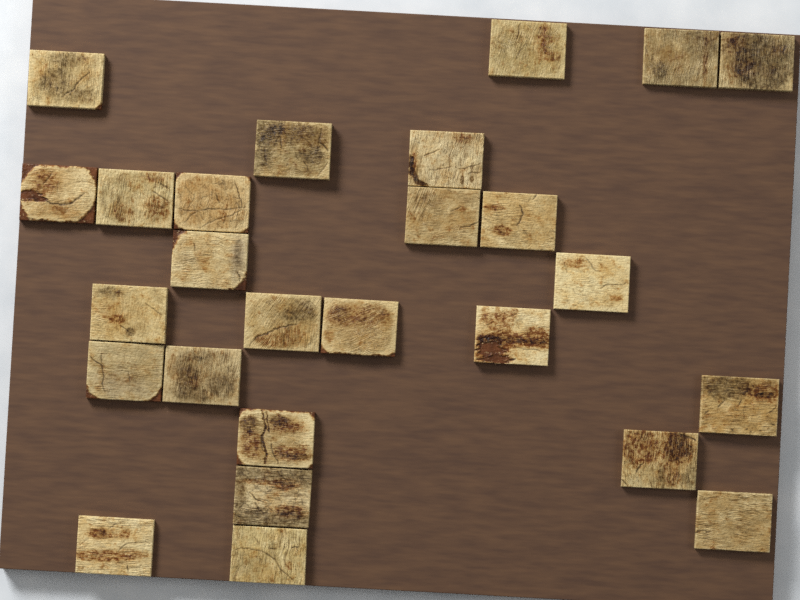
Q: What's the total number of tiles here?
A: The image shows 26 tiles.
